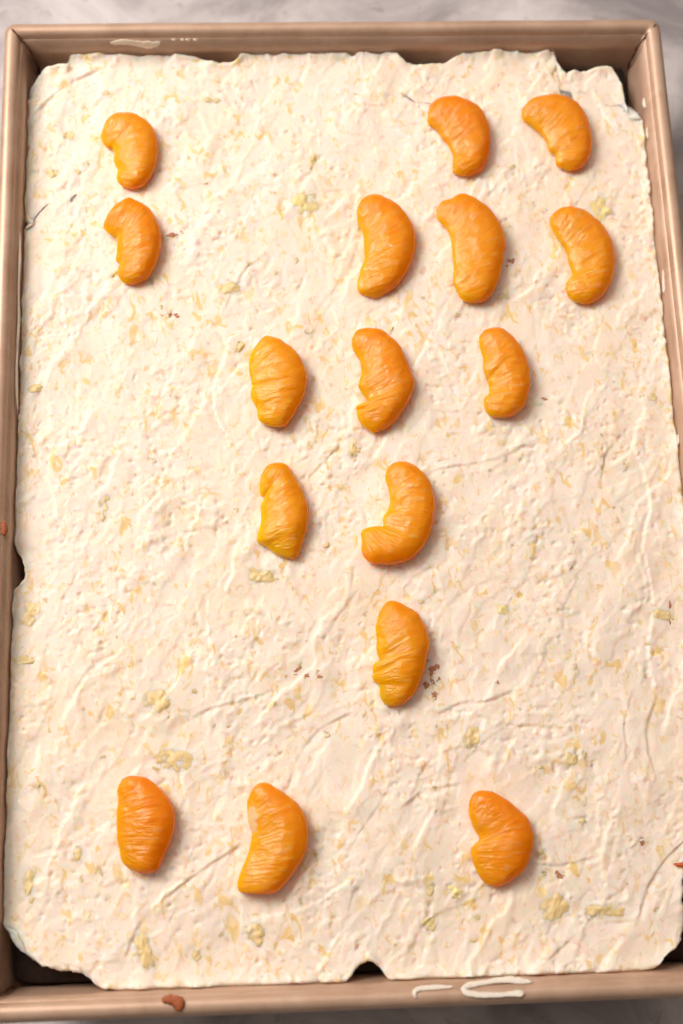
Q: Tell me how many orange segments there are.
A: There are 16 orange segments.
